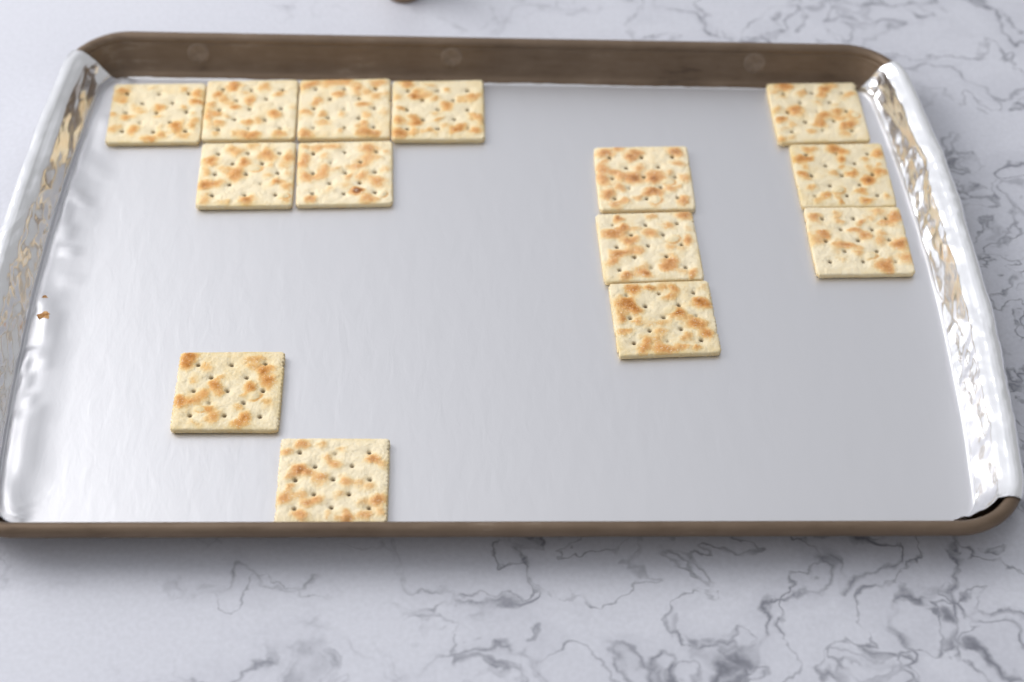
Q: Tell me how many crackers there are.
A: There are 14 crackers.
